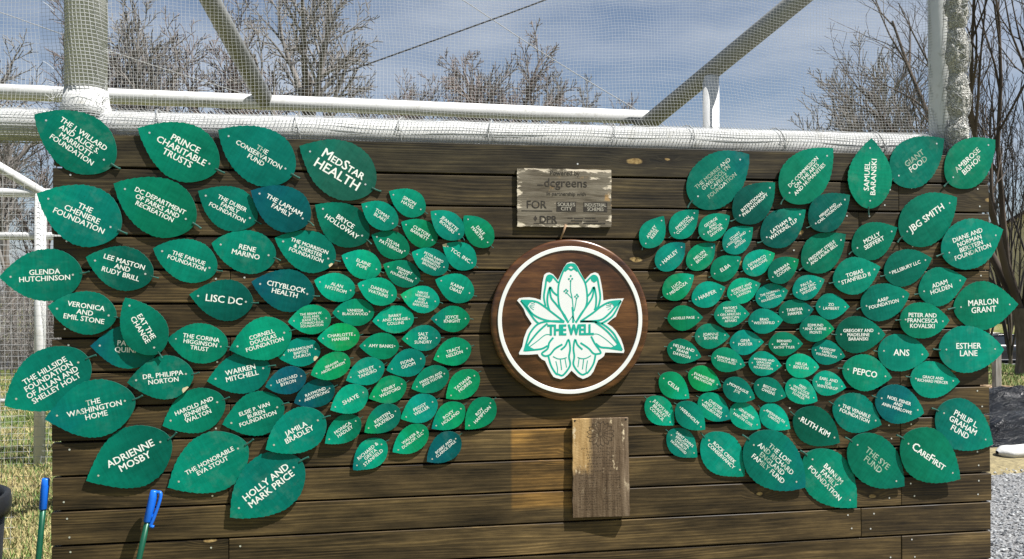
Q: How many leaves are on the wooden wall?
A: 143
